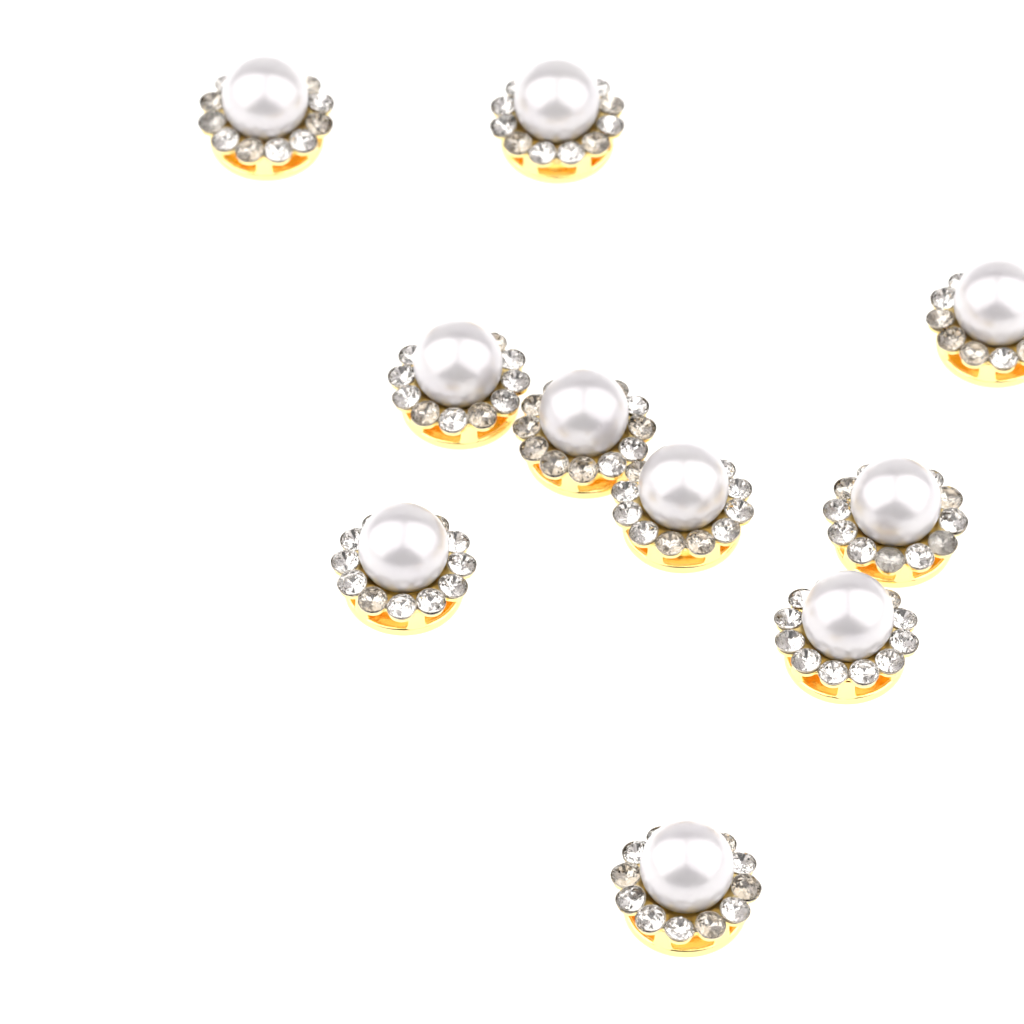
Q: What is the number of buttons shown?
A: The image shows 10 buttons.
